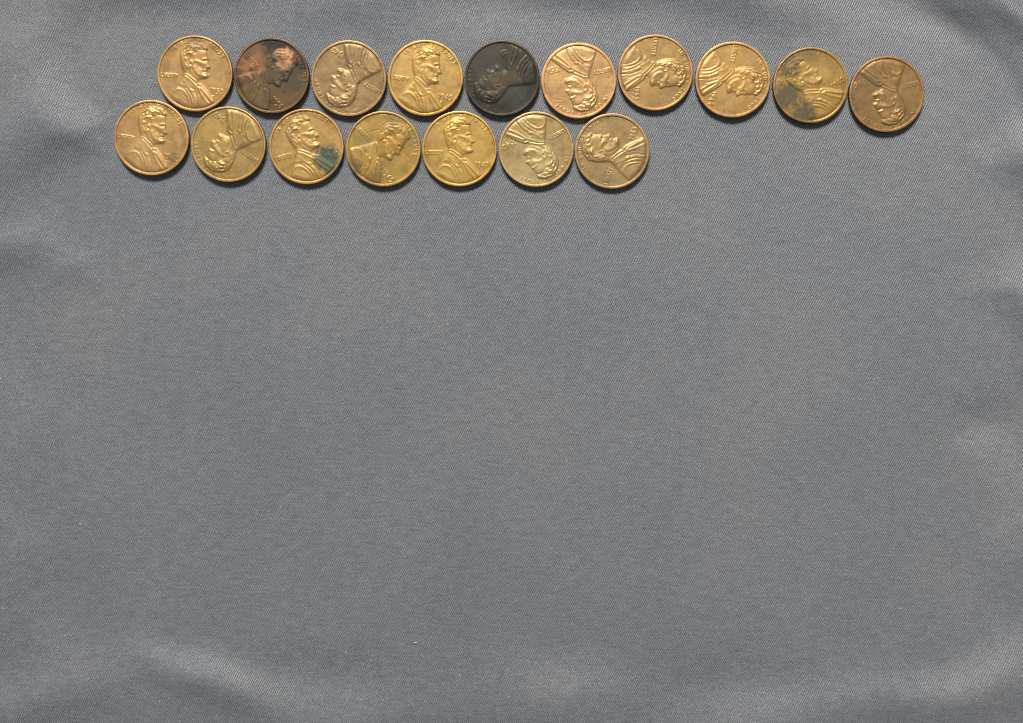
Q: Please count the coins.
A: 17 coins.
